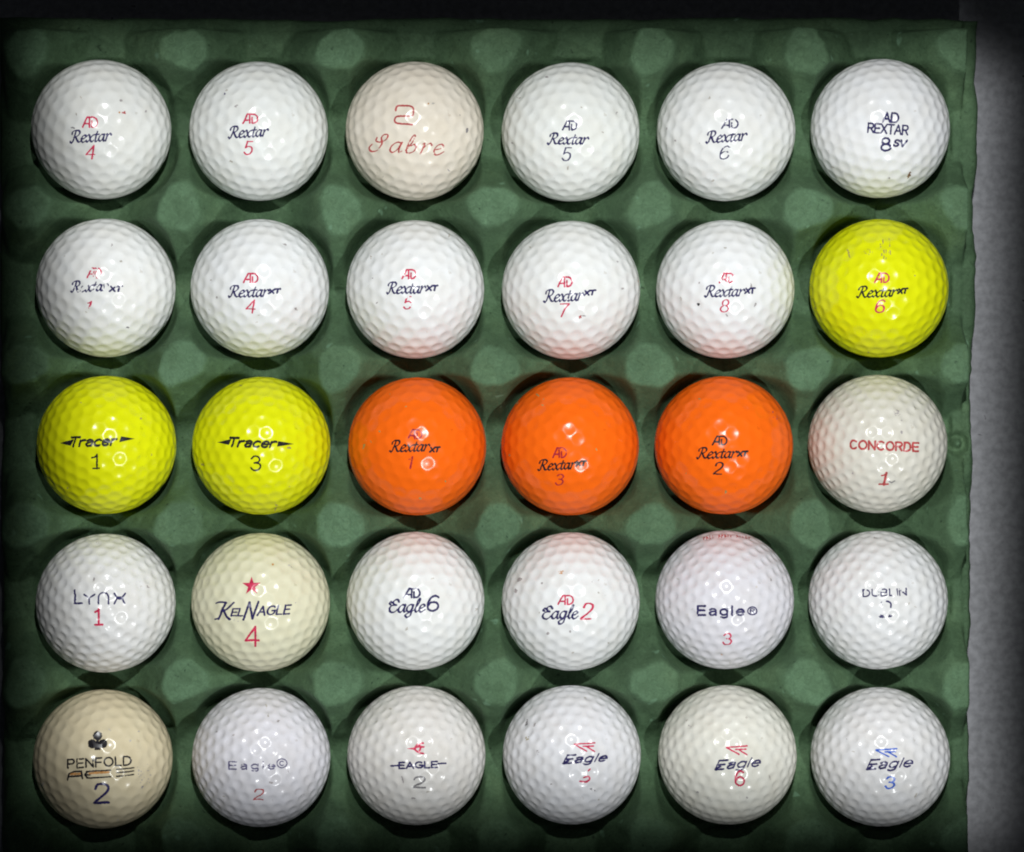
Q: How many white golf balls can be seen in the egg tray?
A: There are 24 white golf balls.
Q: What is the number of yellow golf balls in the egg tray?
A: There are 3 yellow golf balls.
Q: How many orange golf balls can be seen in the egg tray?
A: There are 3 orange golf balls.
